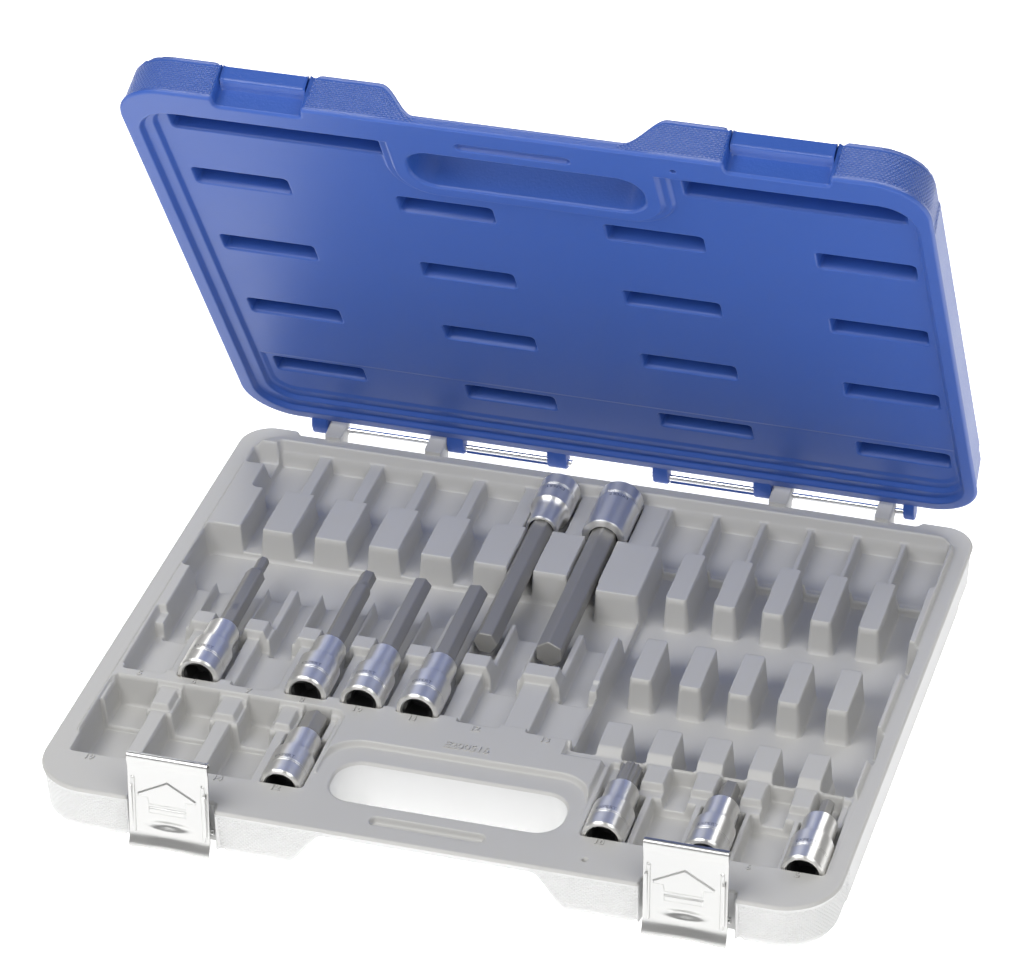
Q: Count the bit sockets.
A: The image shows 10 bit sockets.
